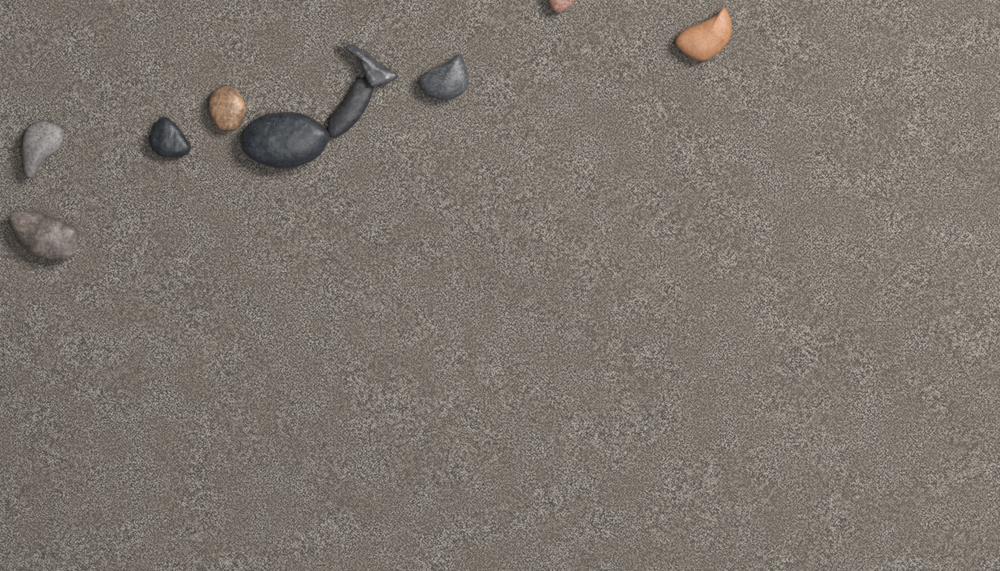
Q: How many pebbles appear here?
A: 10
